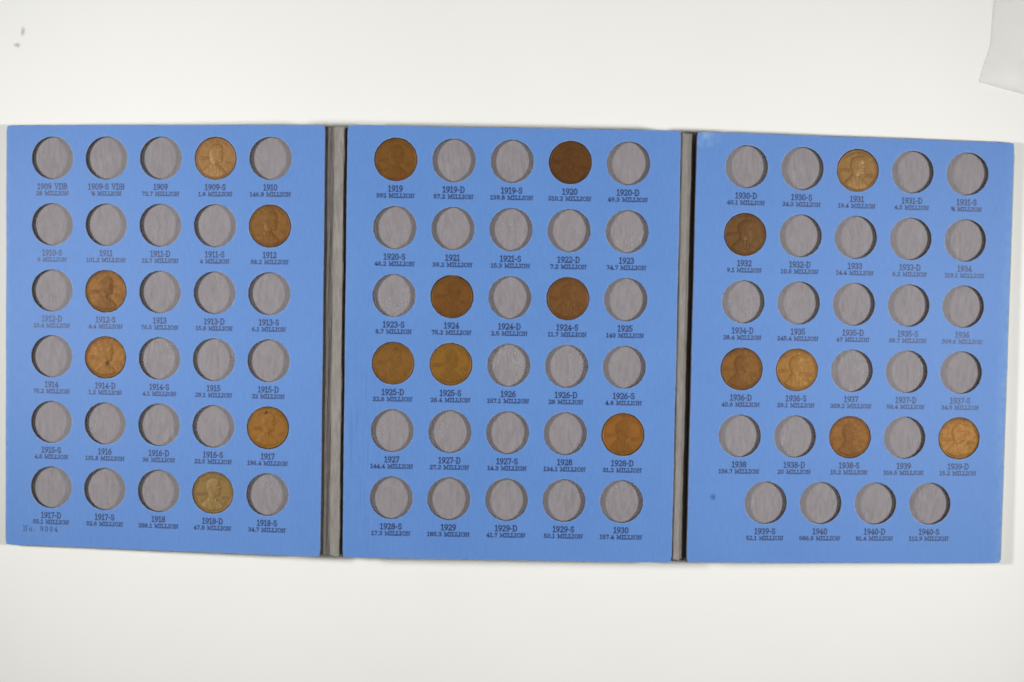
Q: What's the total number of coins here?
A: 19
